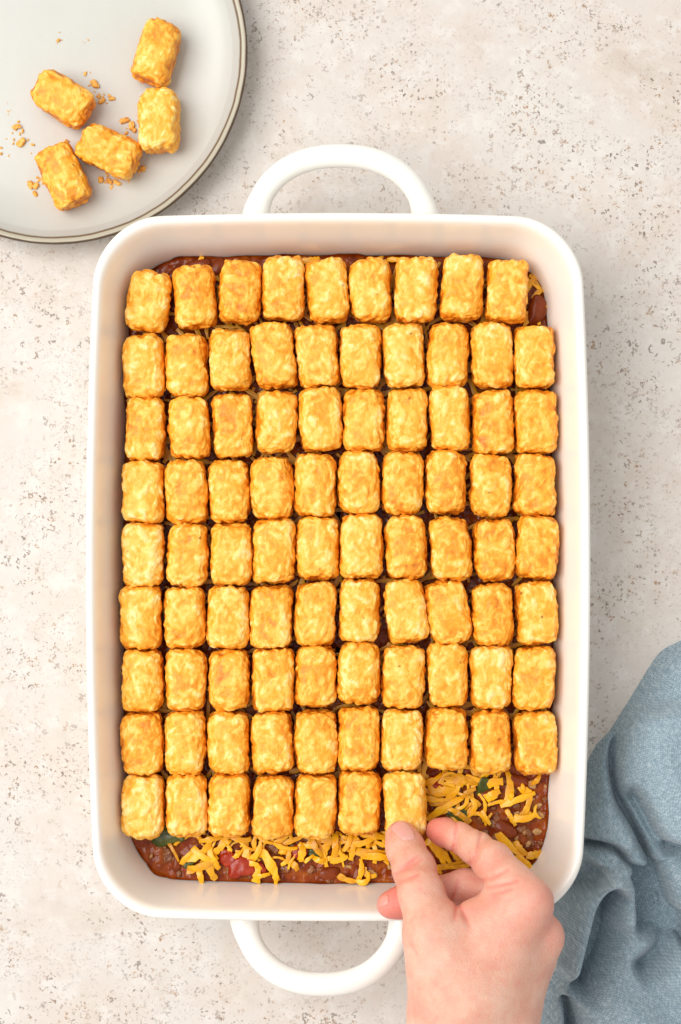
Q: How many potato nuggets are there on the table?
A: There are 91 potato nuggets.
